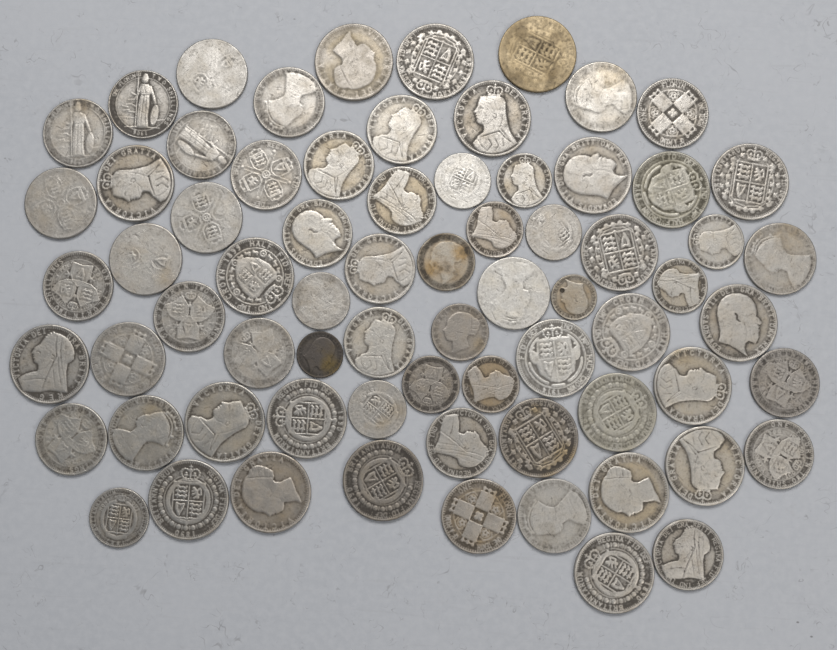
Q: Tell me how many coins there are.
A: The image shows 71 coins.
